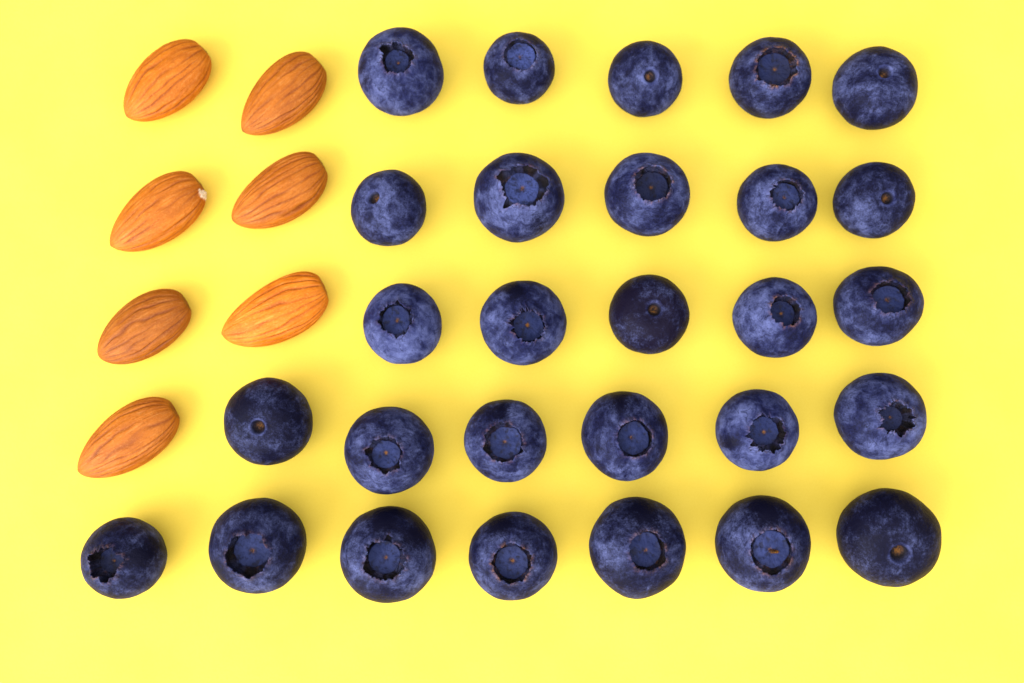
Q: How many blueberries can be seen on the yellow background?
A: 28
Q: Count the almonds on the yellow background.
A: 7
